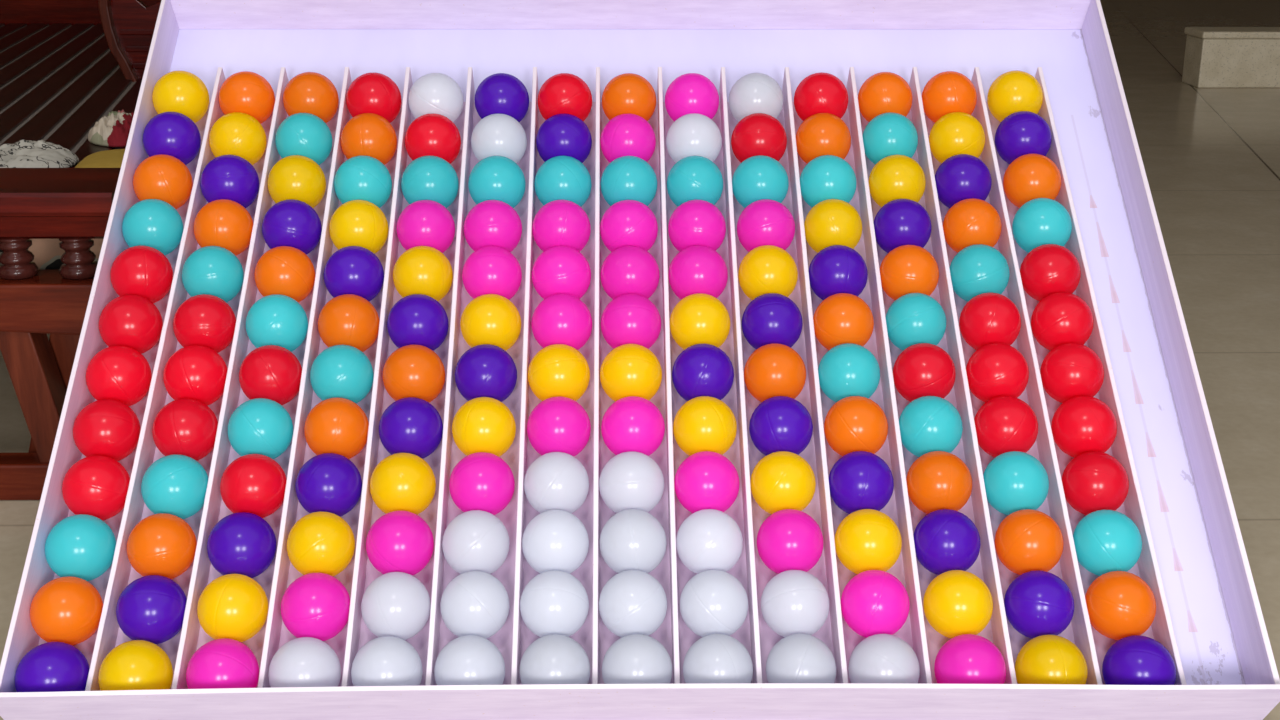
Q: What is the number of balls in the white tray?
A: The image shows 168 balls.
